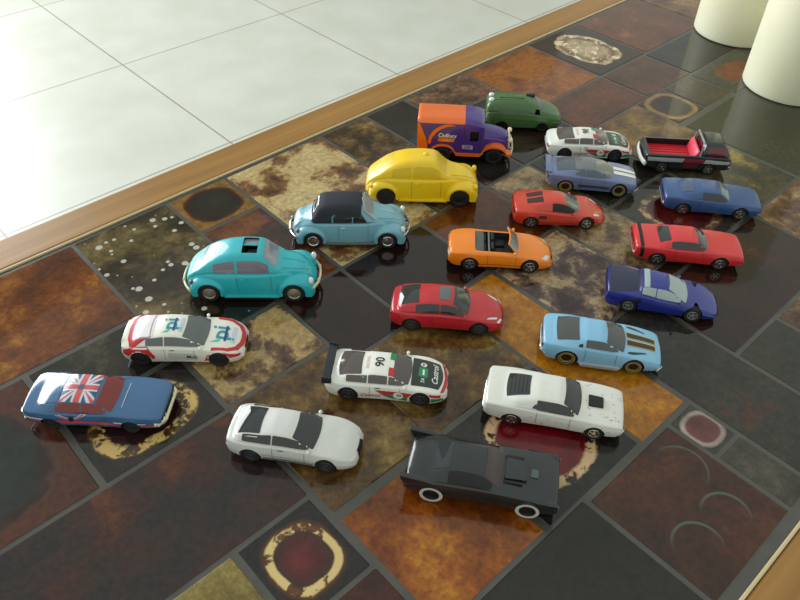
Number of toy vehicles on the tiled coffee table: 21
